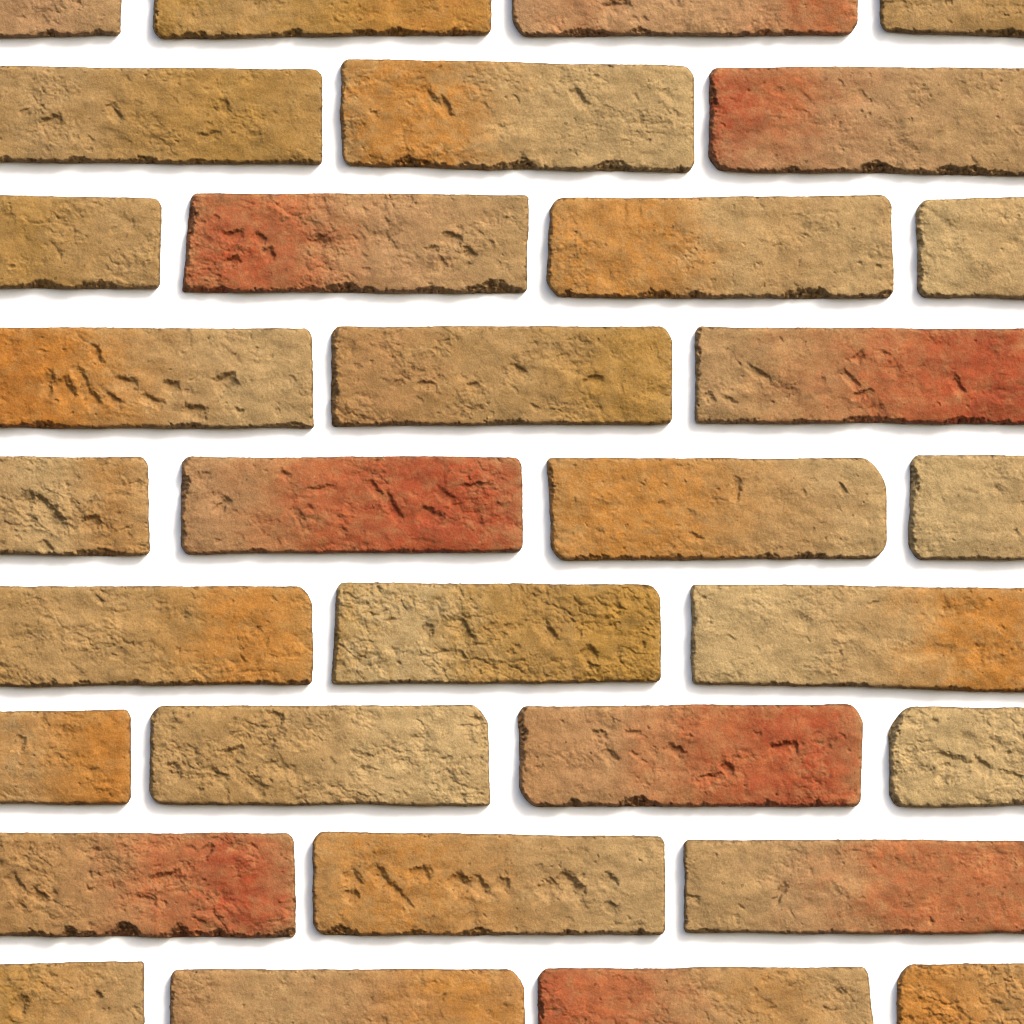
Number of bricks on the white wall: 32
